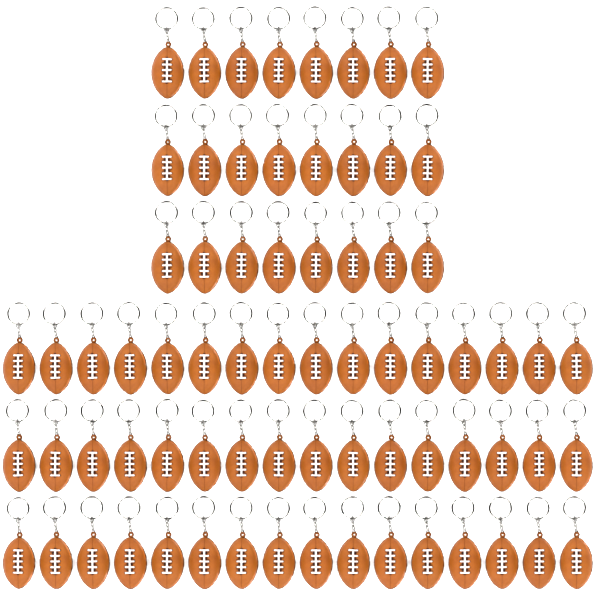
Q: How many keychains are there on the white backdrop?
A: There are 72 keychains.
